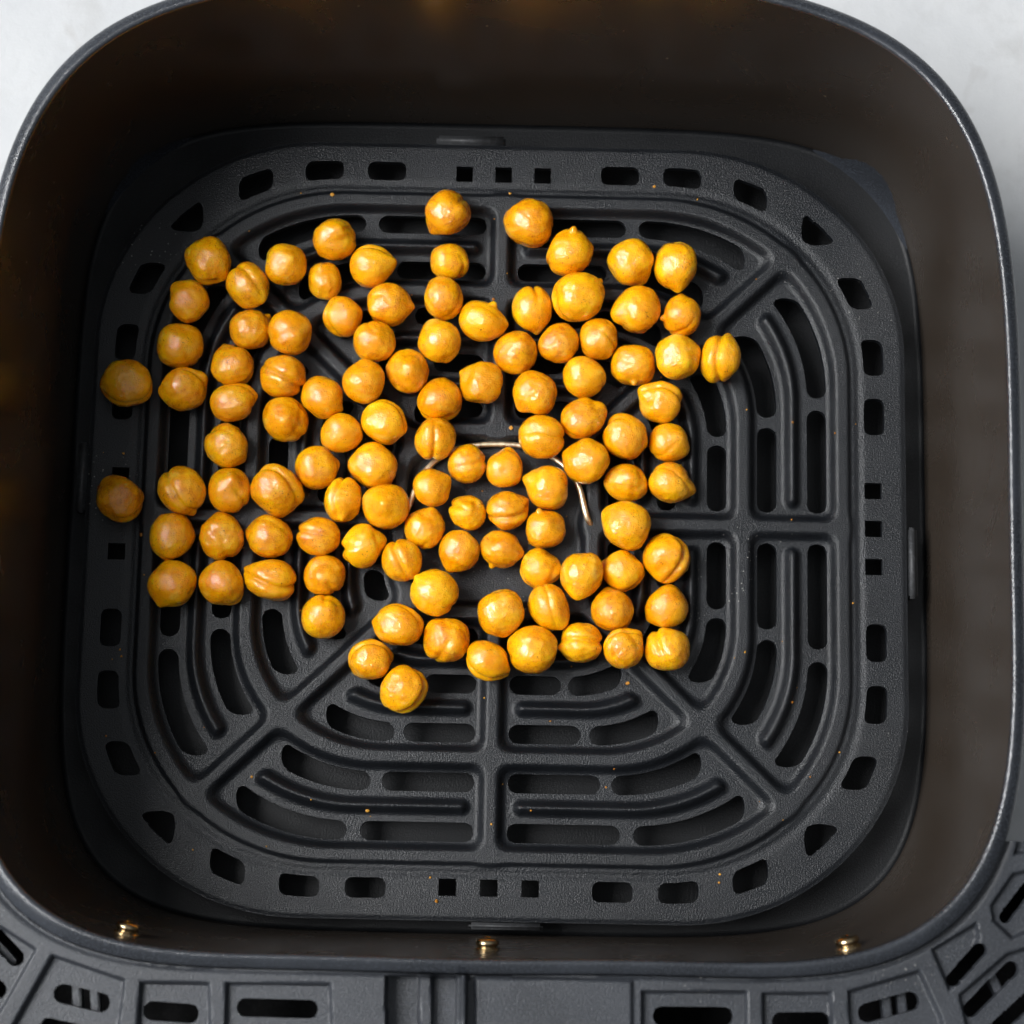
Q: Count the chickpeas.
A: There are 105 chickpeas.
